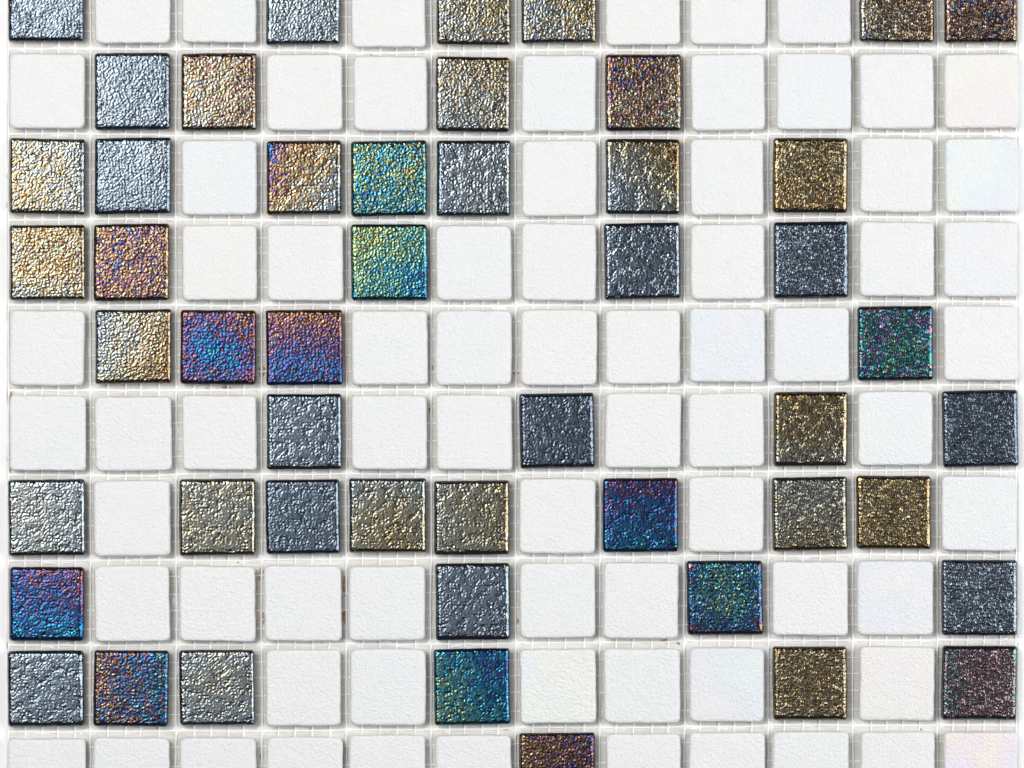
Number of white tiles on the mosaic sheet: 71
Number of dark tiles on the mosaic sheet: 49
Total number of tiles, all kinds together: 120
